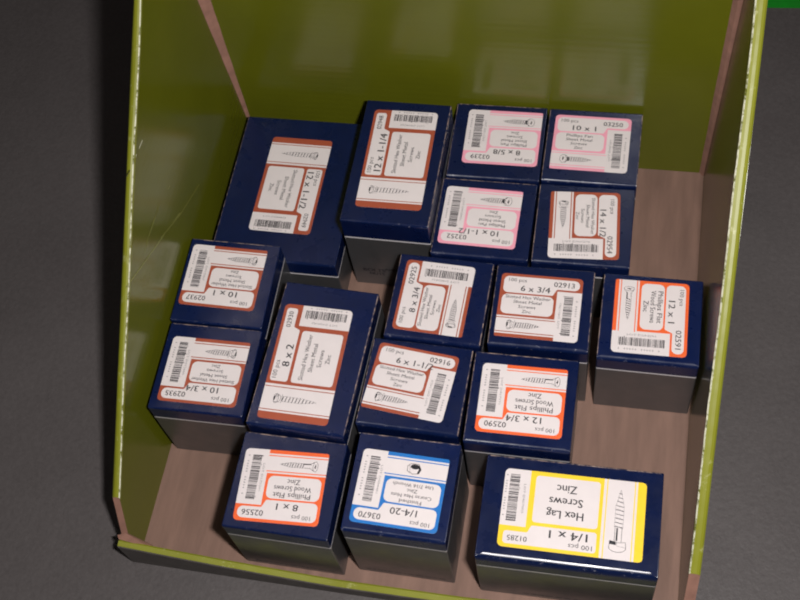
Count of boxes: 17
